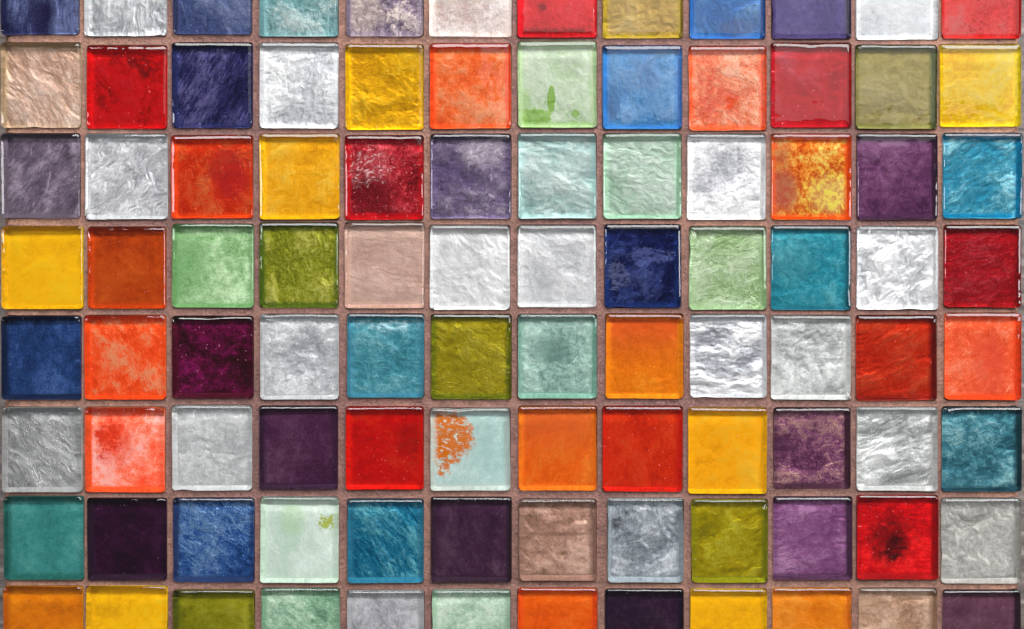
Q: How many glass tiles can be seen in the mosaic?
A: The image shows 96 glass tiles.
